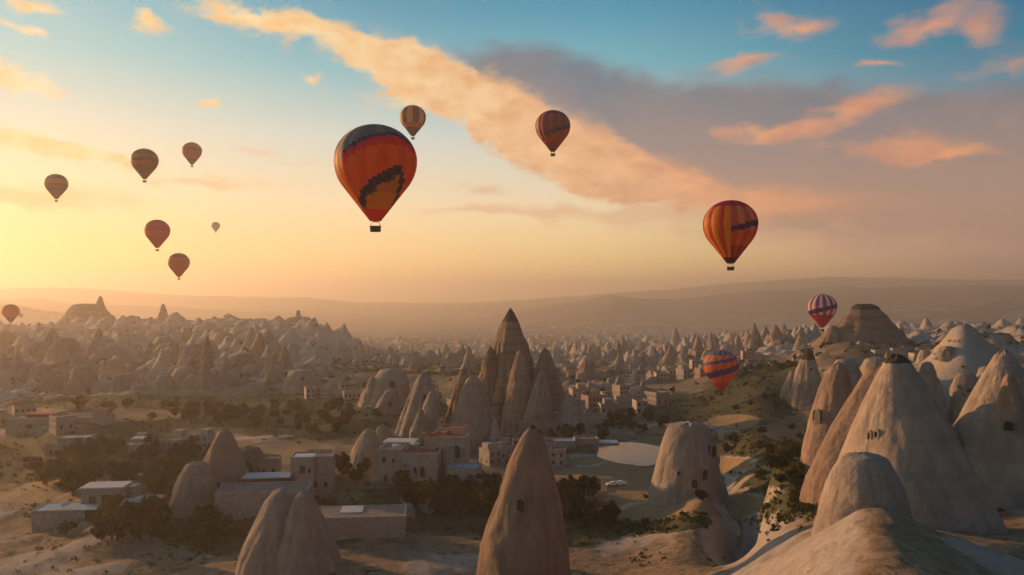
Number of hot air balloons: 14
